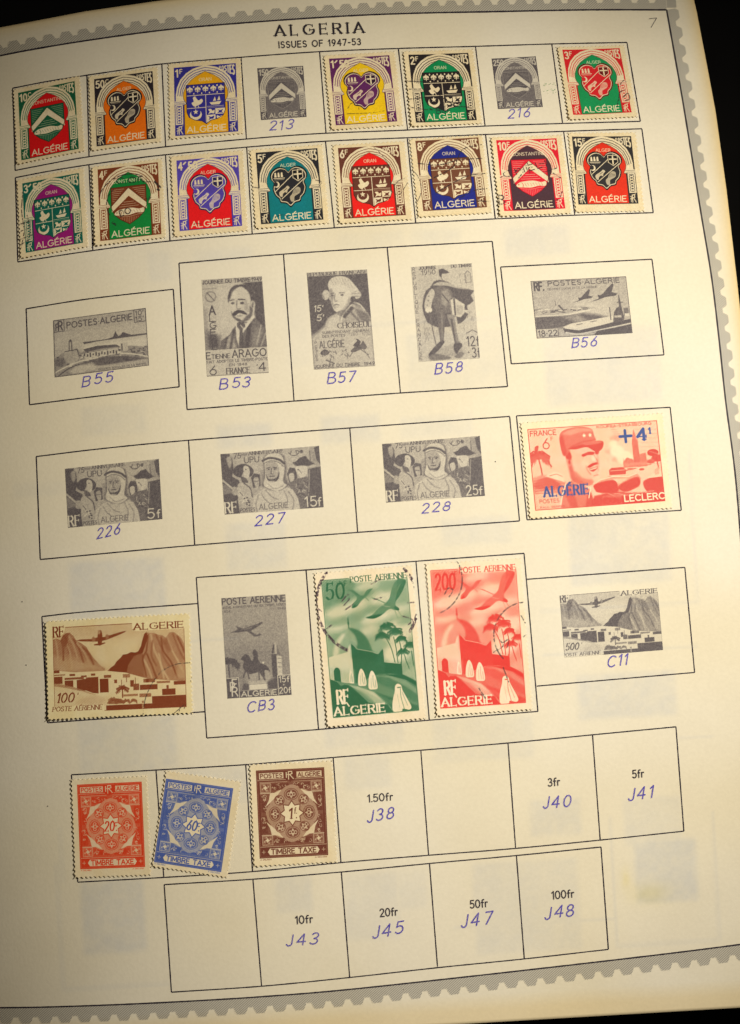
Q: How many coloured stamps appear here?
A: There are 21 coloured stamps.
